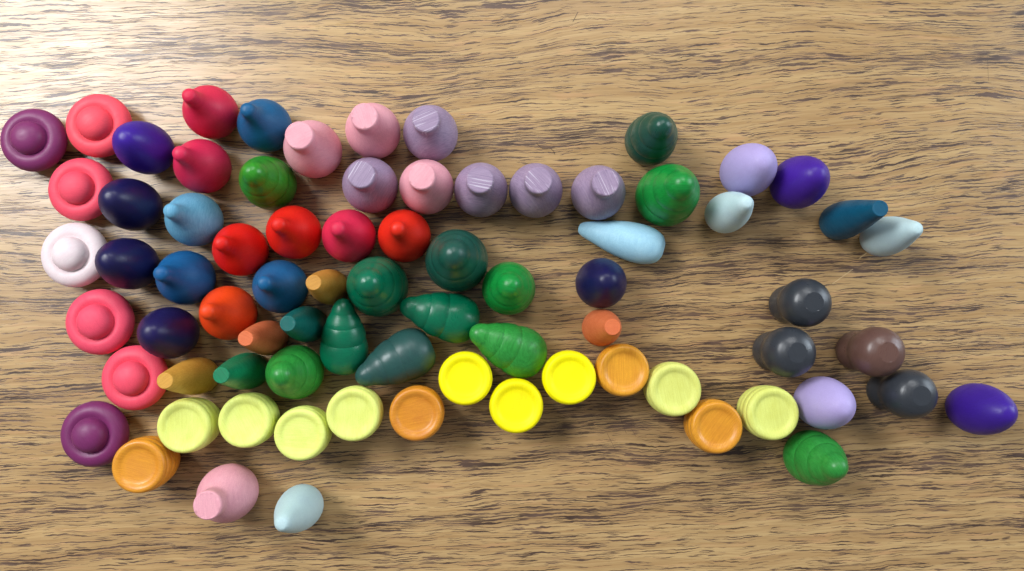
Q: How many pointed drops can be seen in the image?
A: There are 11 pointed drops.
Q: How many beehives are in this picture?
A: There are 13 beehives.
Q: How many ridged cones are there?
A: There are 12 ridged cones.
